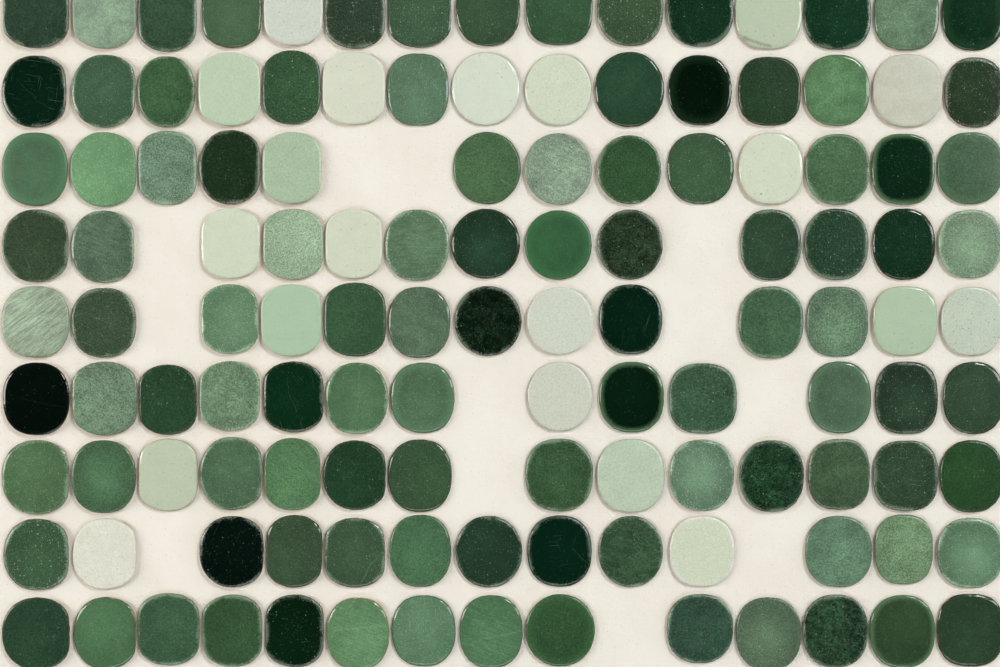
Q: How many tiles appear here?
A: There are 123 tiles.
